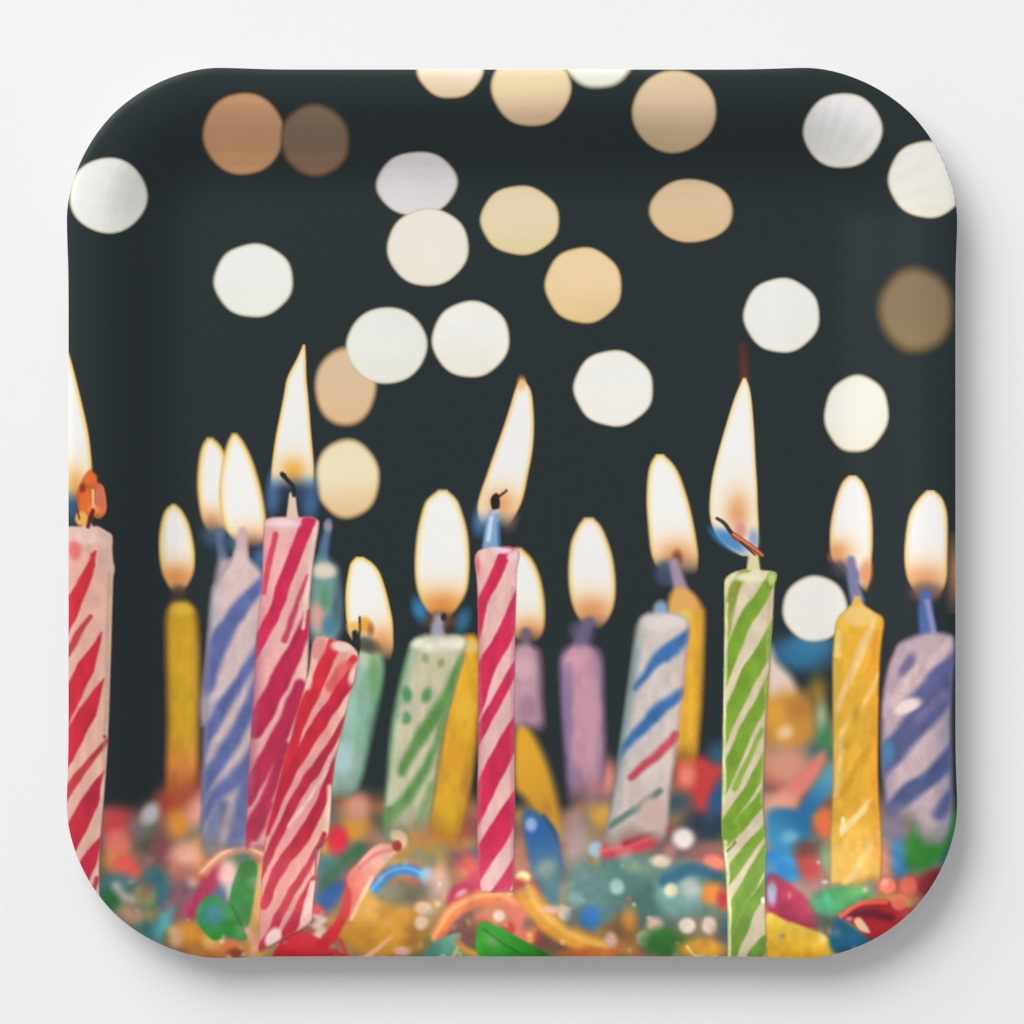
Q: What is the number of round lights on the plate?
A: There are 24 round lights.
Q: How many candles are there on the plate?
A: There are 18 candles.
